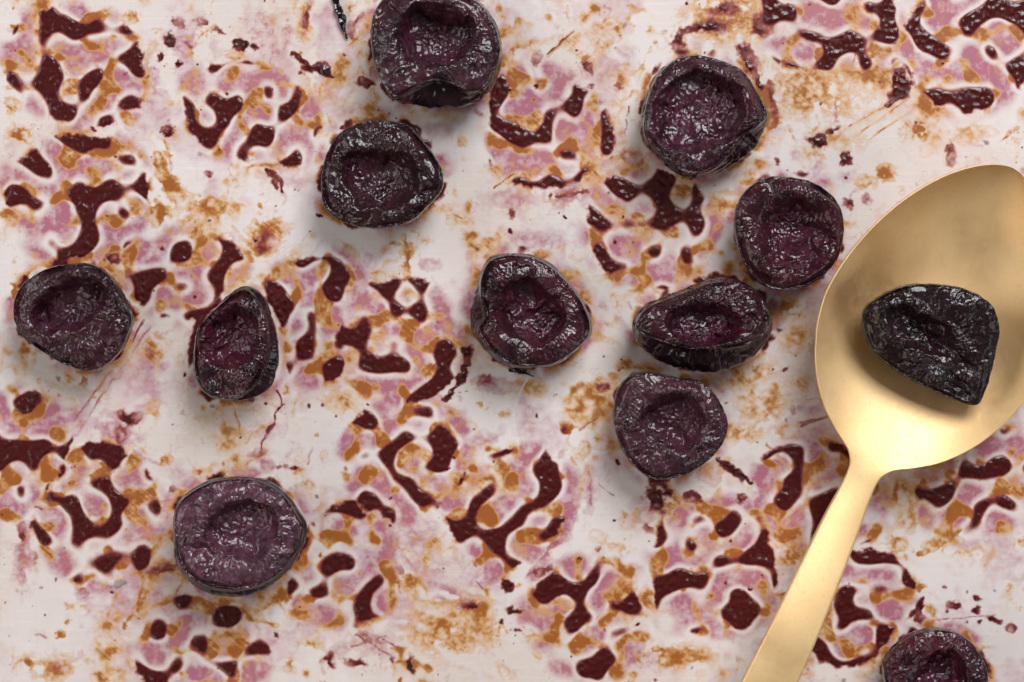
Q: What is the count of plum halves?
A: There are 12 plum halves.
